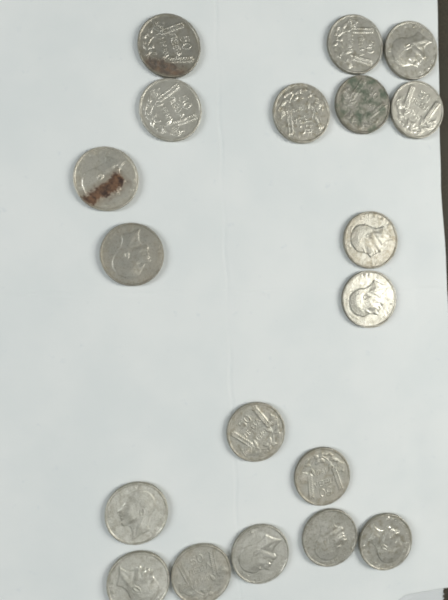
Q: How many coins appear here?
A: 19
